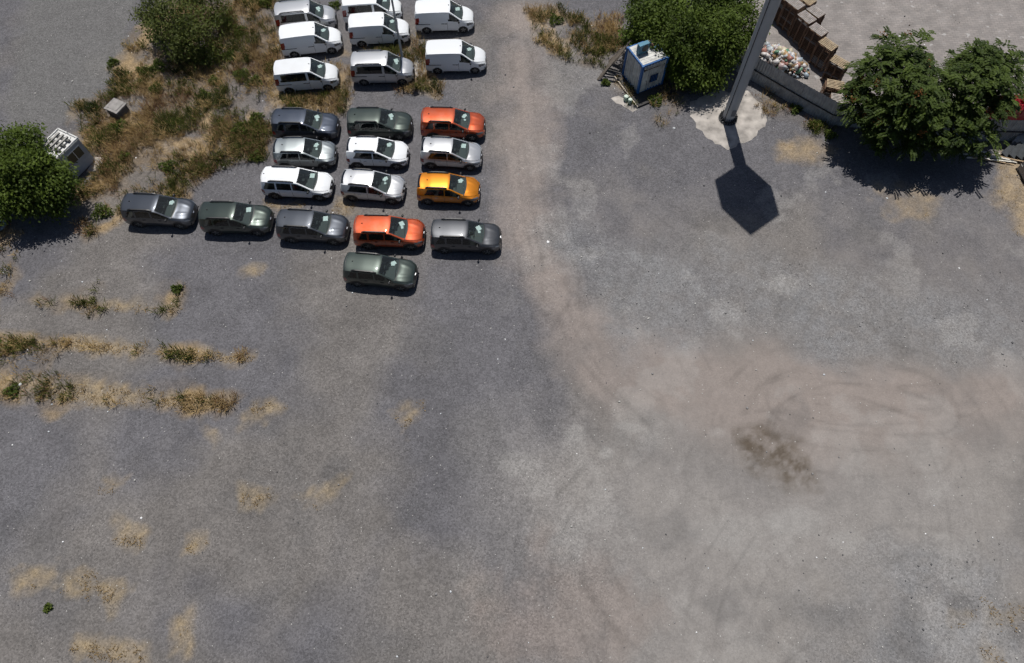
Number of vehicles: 23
